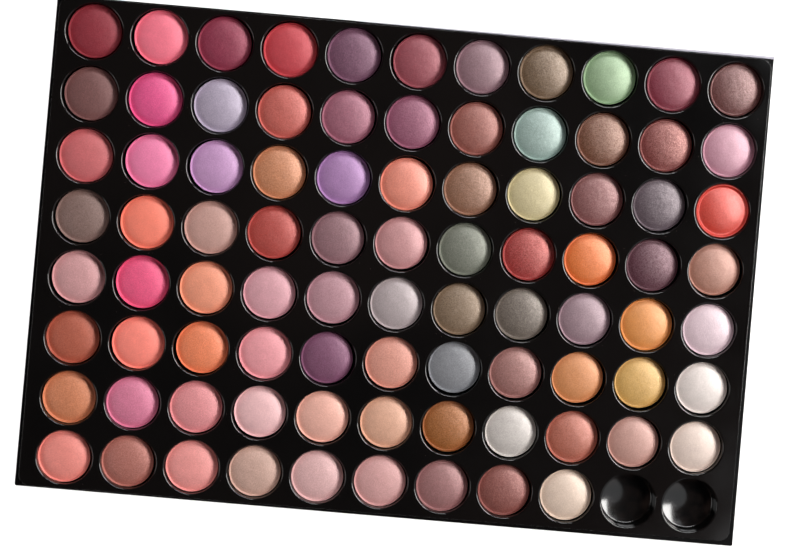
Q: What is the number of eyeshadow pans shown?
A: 86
